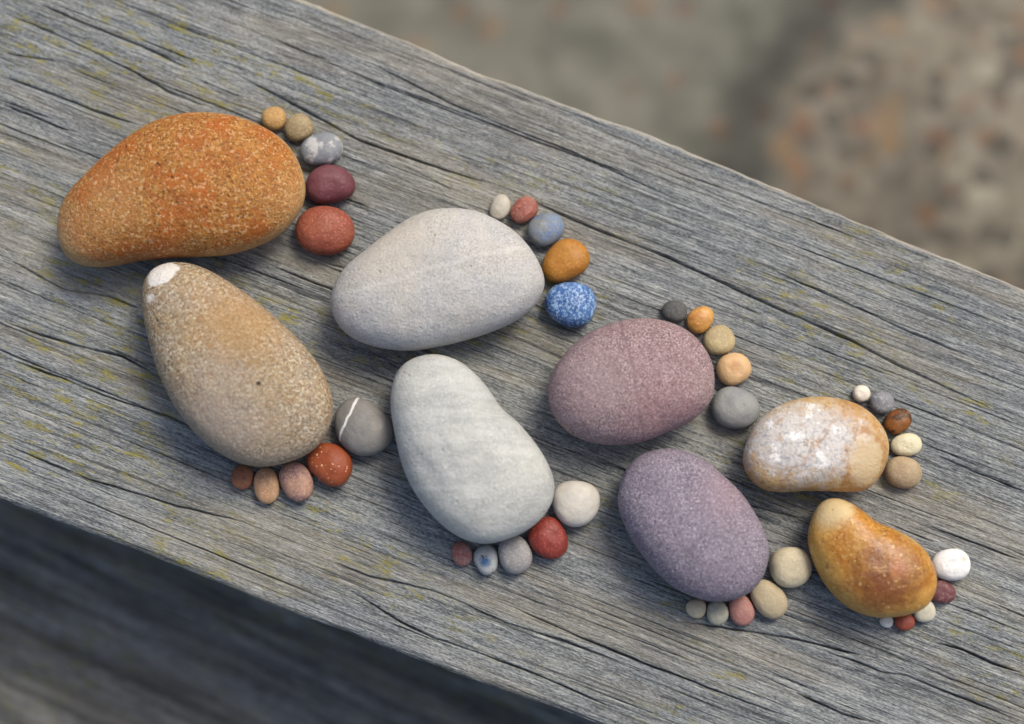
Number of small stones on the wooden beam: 40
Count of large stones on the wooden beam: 8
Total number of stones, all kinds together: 48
